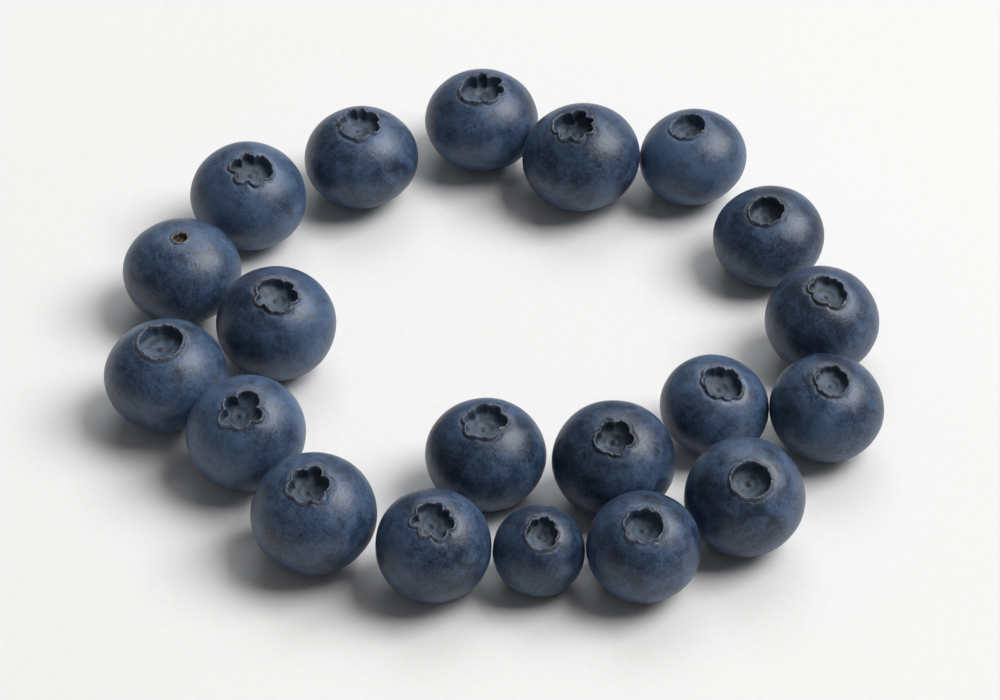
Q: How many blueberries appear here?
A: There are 20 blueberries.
